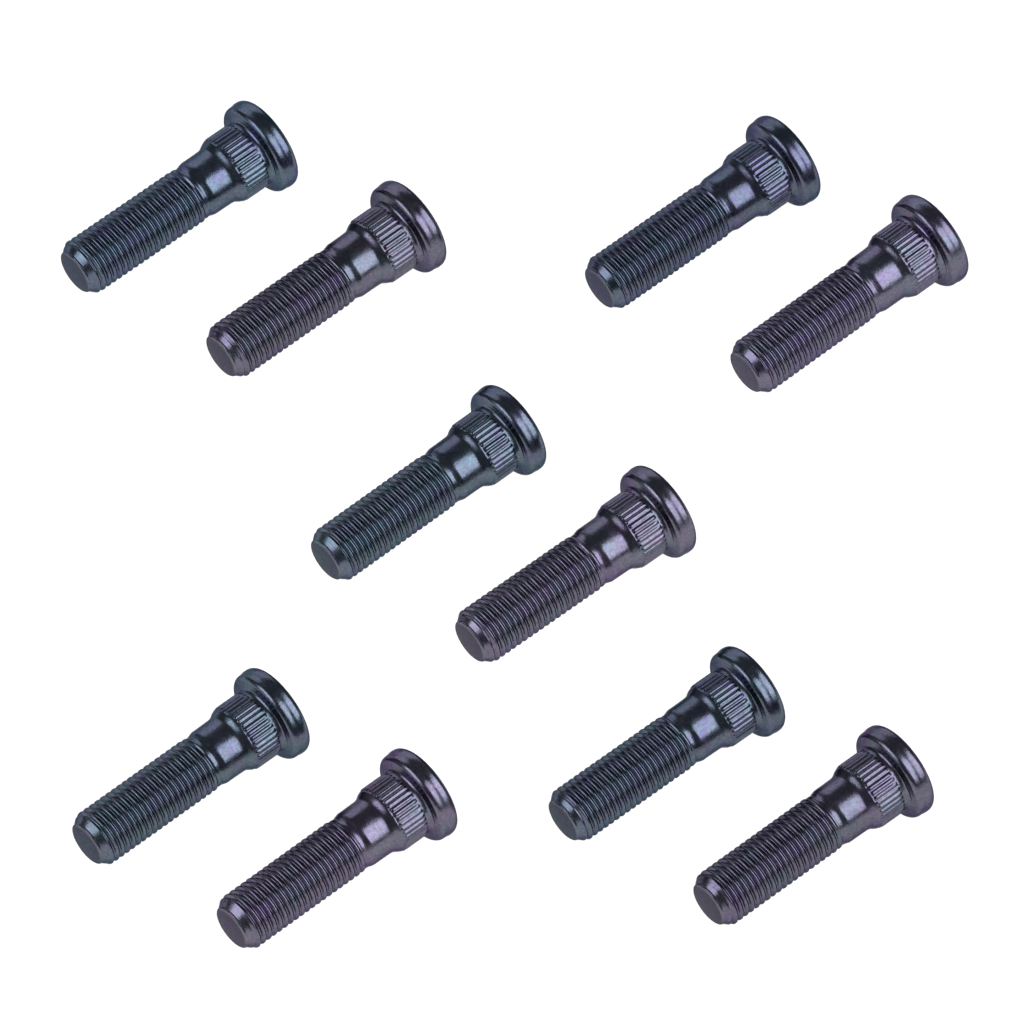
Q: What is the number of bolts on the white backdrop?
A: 10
